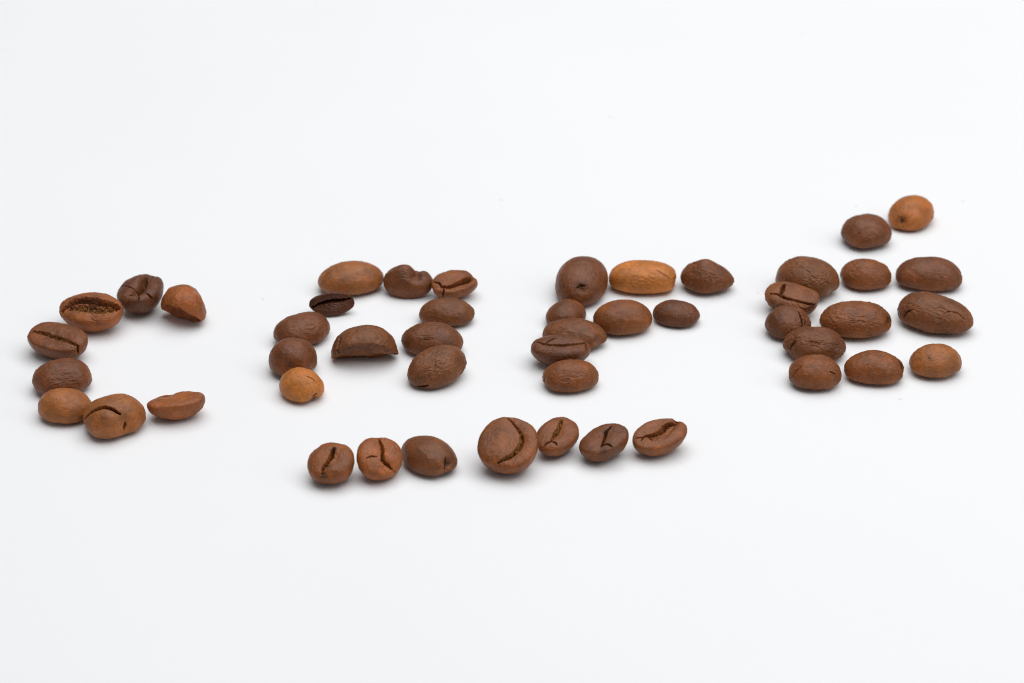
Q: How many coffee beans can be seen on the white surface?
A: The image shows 48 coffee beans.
